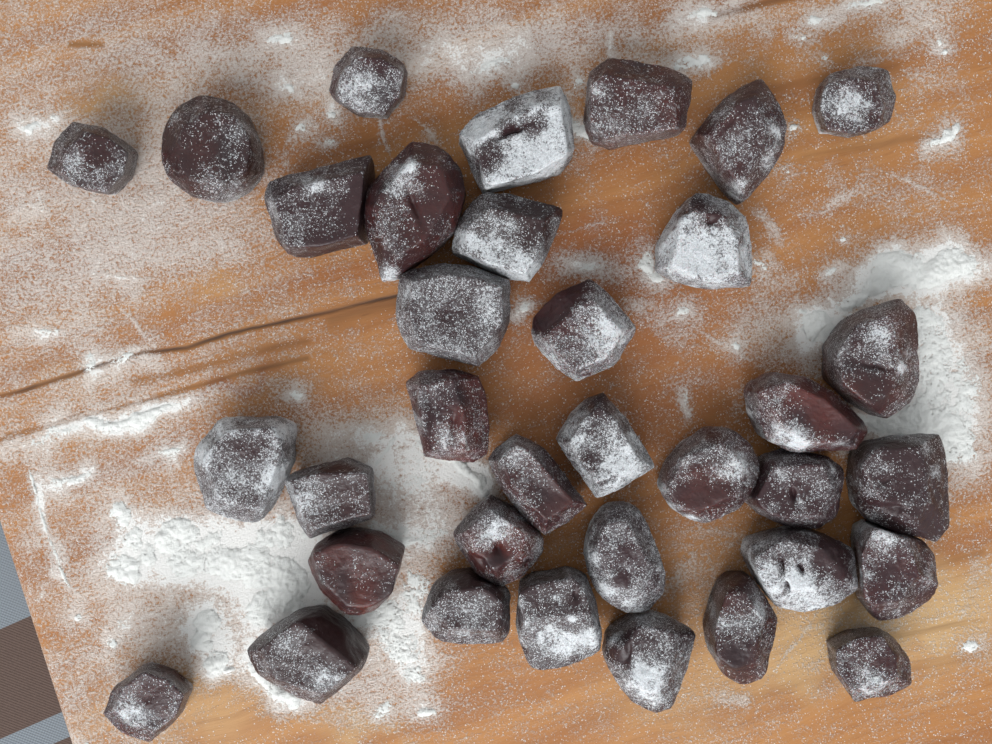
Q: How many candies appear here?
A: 35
